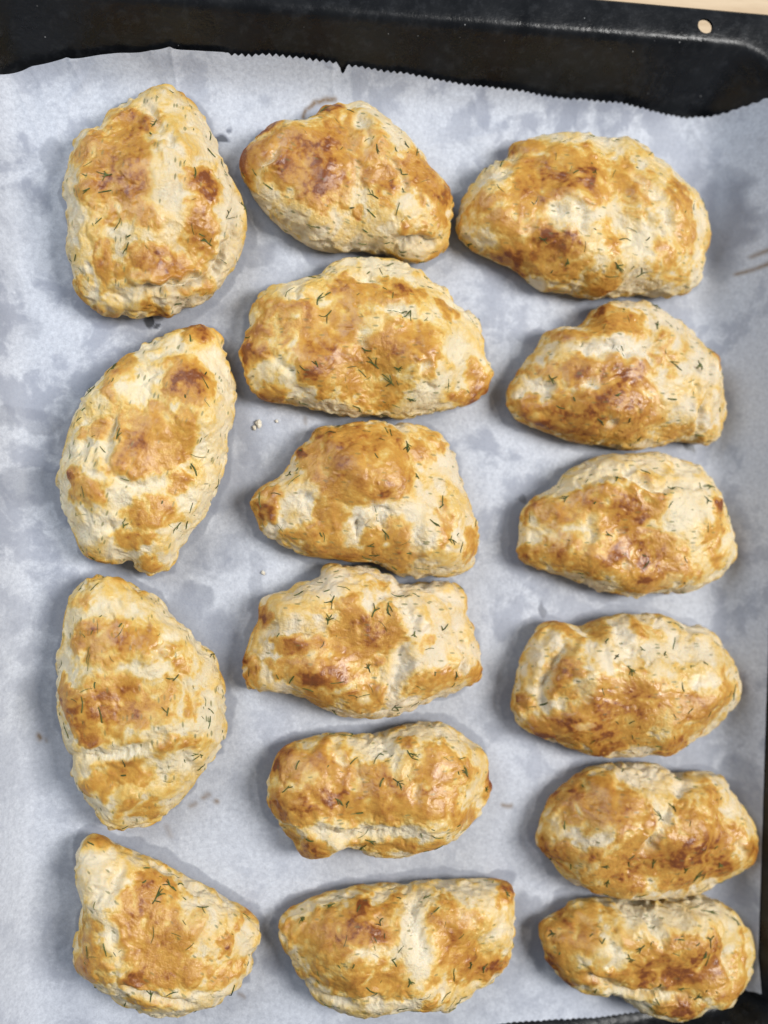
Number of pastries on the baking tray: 16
